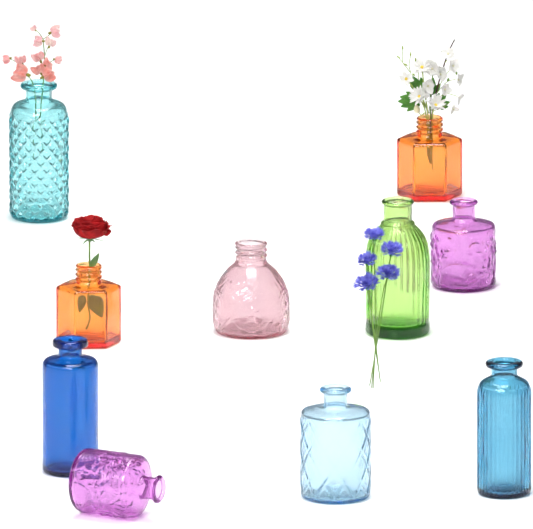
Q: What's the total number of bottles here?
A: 10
